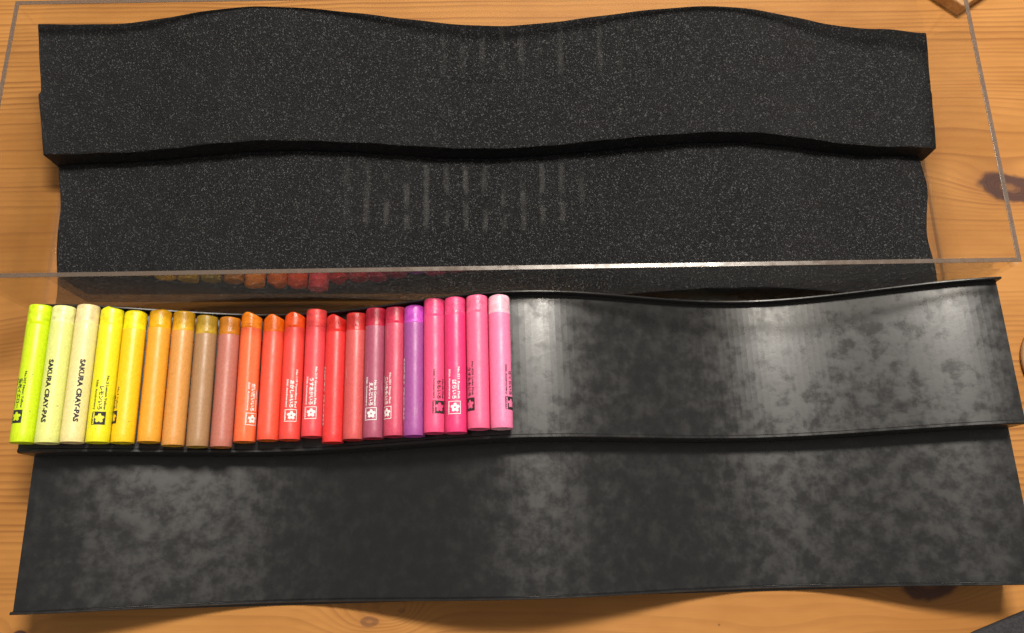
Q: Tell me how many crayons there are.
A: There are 22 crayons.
